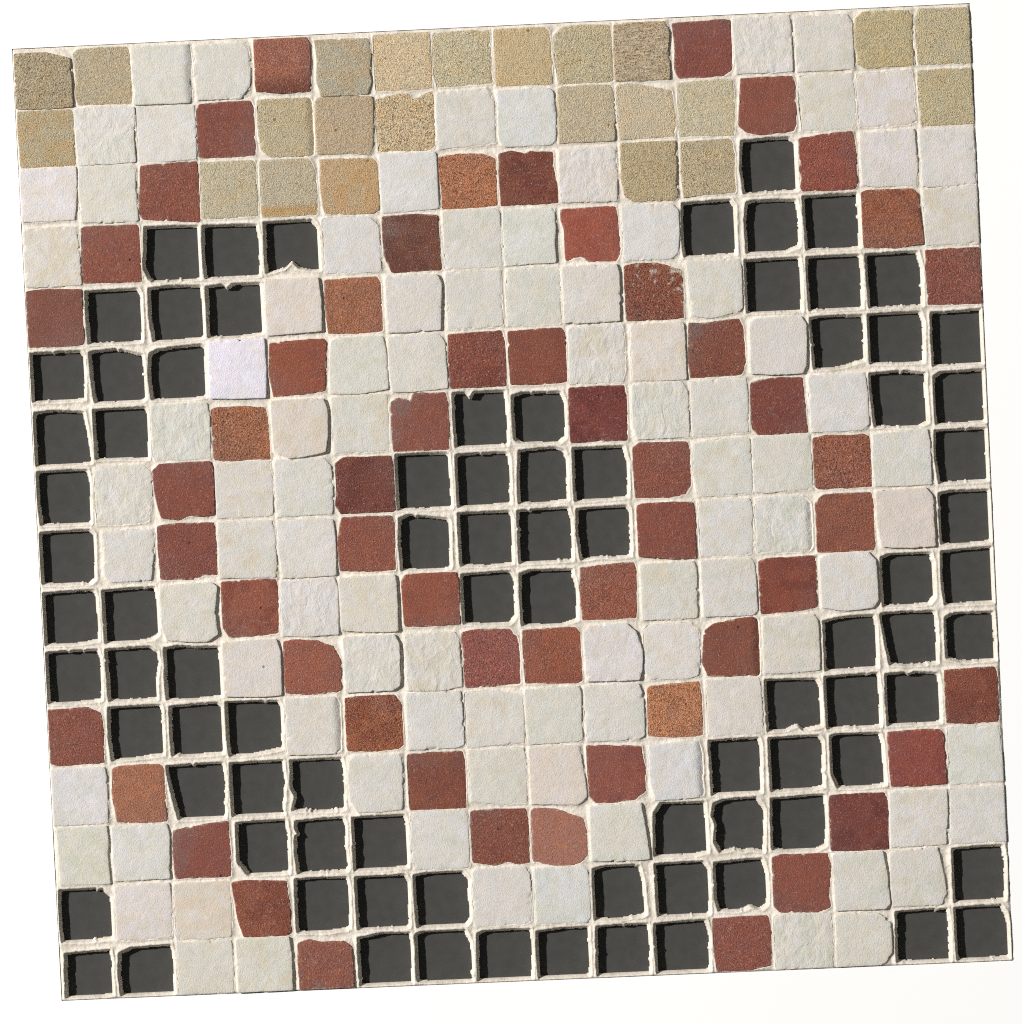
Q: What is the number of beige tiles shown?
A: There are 23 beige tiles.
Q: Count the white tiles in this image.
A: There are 92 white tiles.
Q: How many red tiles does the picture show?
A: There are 56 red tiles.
